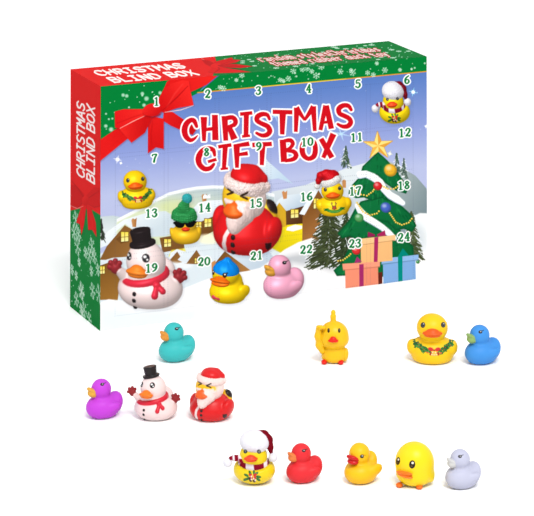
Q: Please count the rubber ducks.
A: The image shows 12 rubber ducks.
